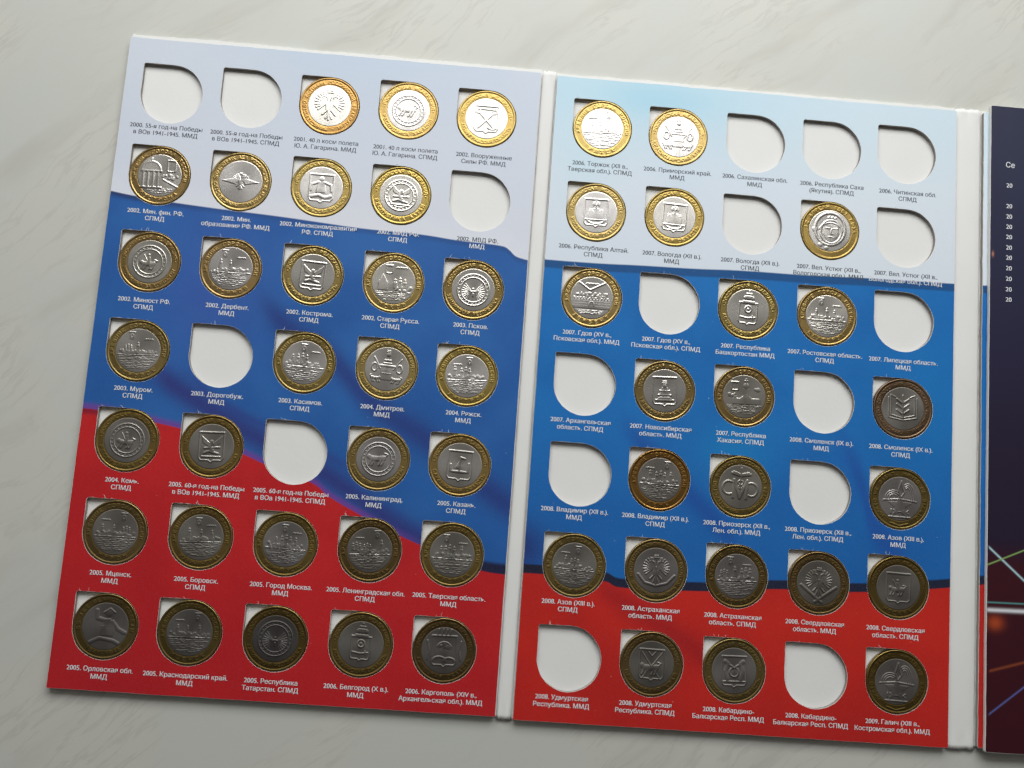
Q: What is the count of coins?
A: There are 52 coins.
